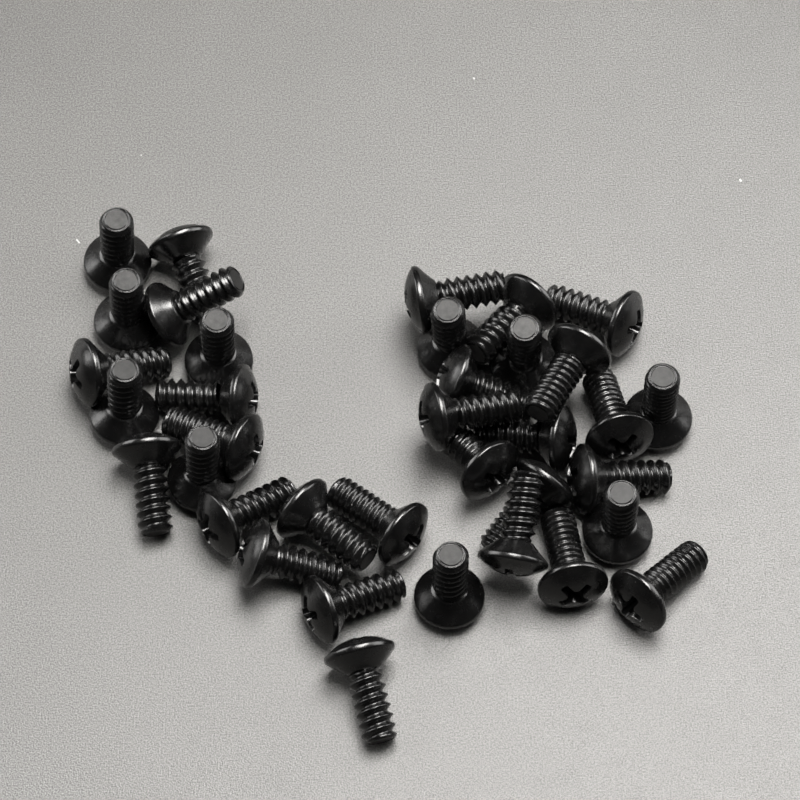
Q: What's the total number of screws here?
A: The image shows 36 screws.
